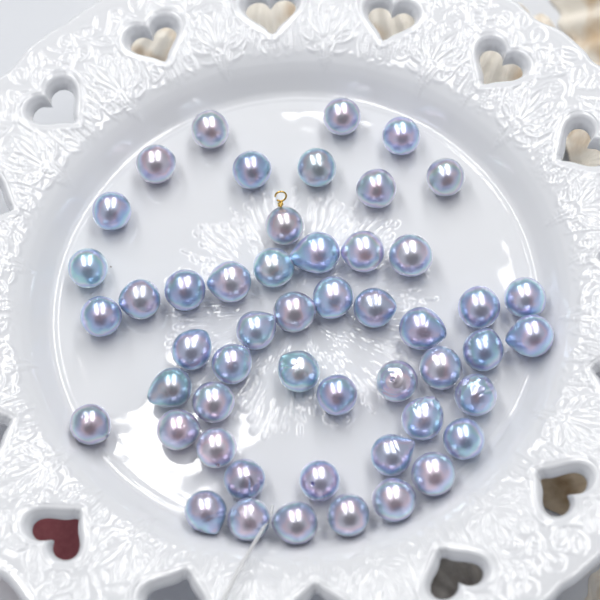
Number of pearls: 51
